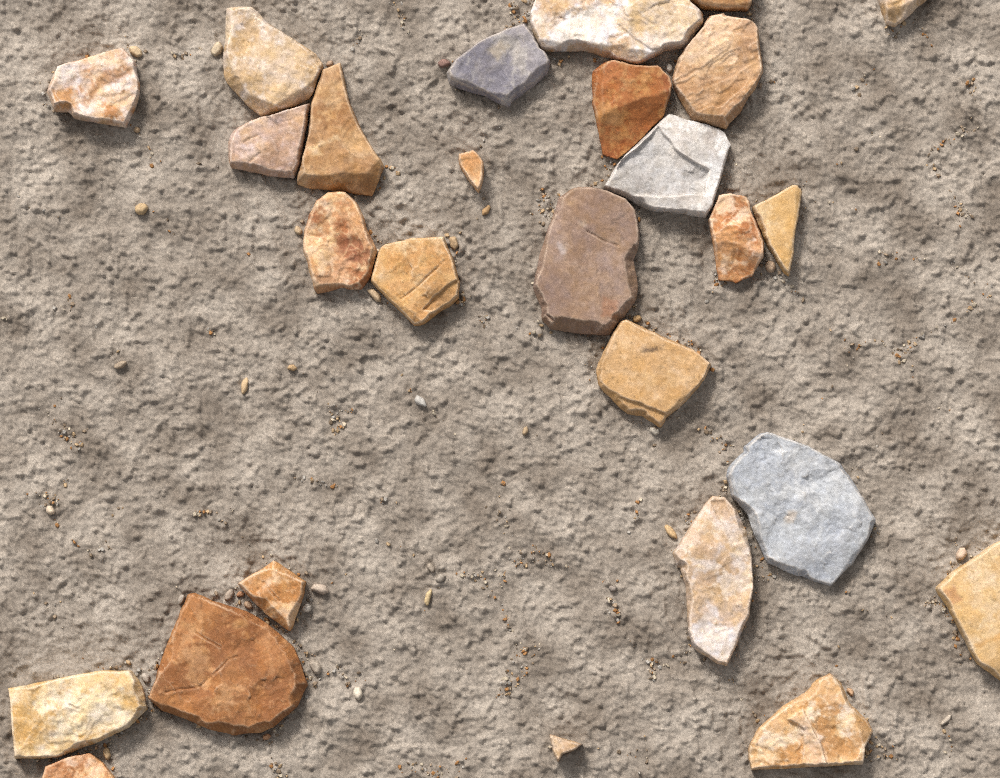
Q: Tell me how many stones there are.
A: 27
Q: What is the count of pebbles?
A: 39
